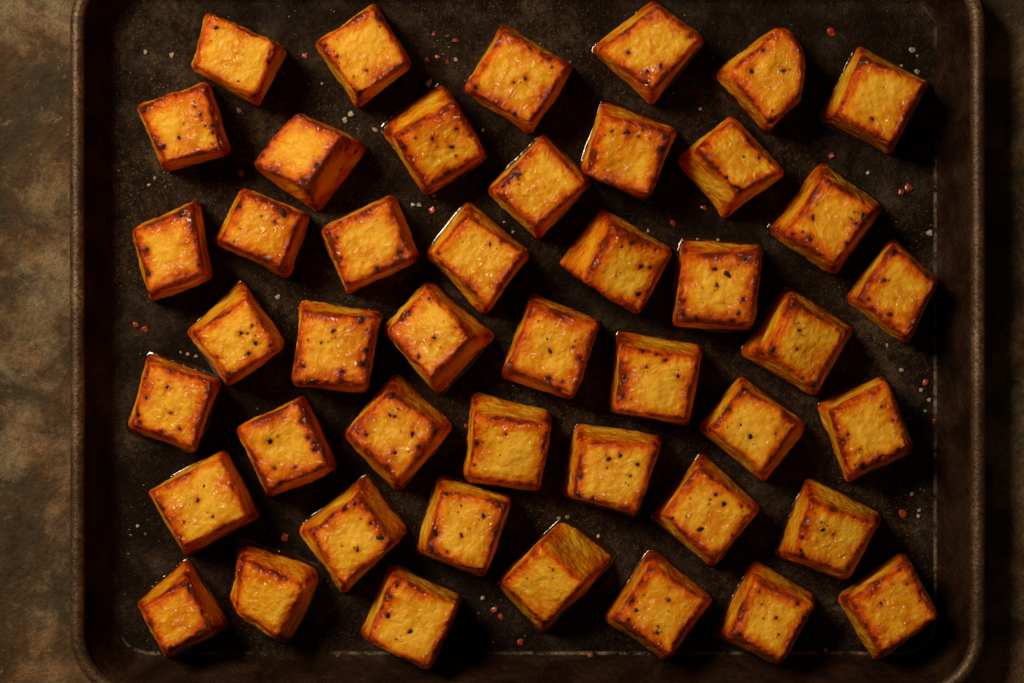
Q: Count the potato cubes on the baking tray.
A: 45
